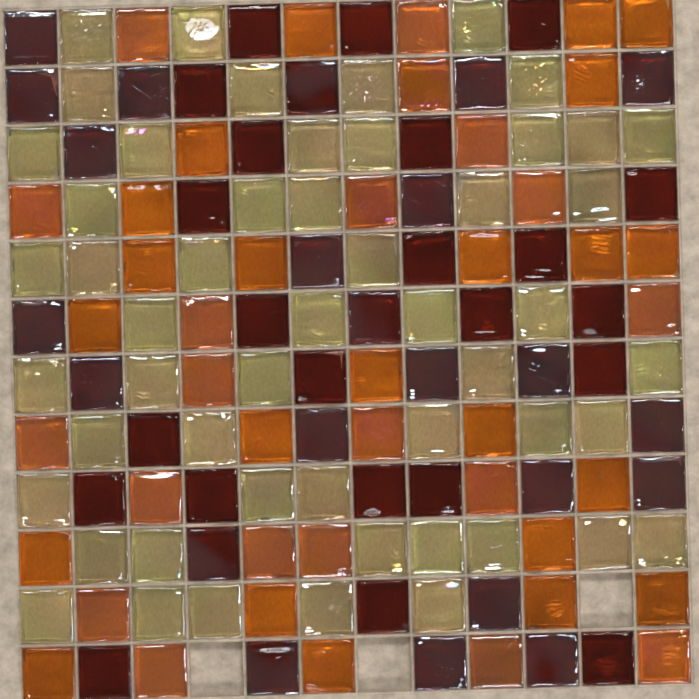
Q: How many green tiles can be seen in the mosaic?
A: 52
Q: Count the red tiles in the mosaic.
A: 46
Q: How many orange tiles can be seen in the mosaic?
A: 43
